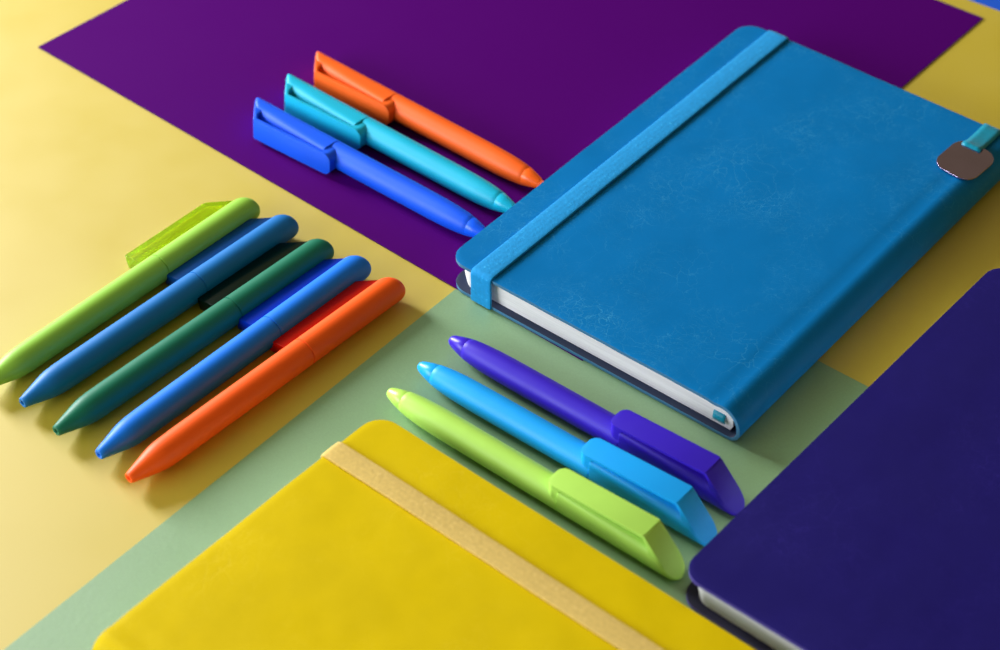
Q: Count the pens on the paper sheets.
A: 11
